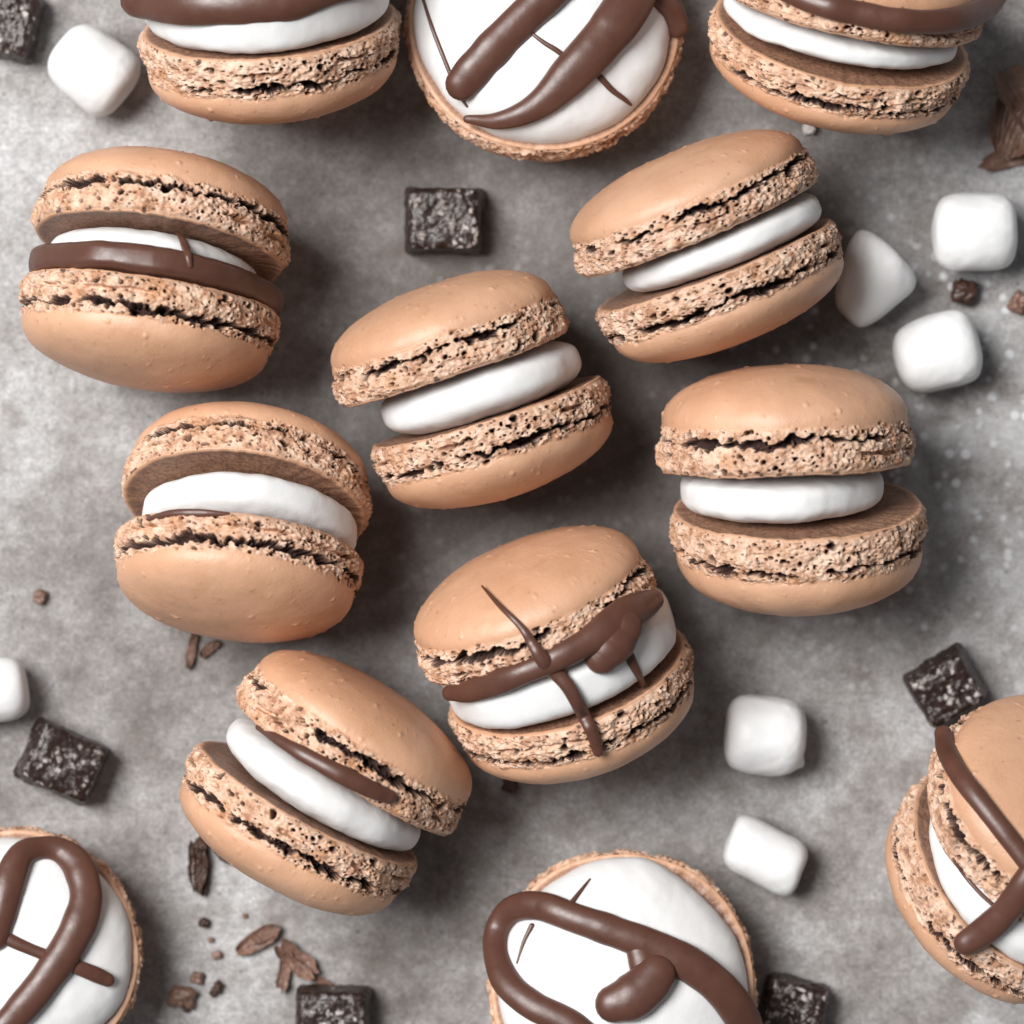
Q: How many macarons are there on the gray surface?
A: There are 13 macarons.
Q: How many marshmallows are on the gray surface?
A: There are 7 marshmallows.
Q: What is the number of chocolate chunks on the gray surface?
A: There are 6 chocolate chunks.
